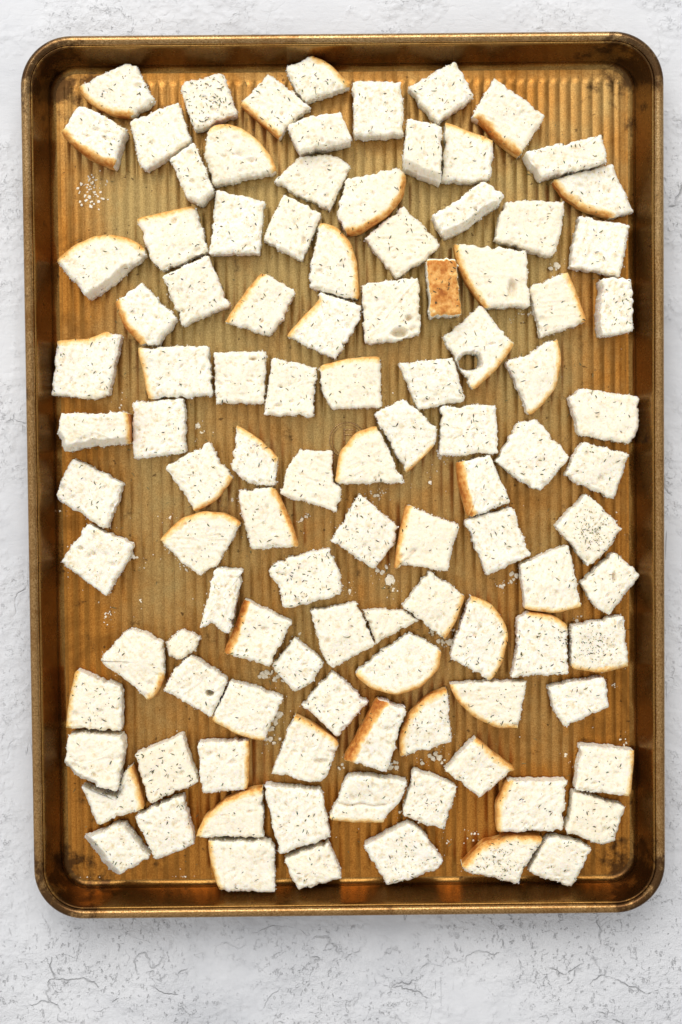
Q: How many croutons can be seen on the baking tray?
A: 107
